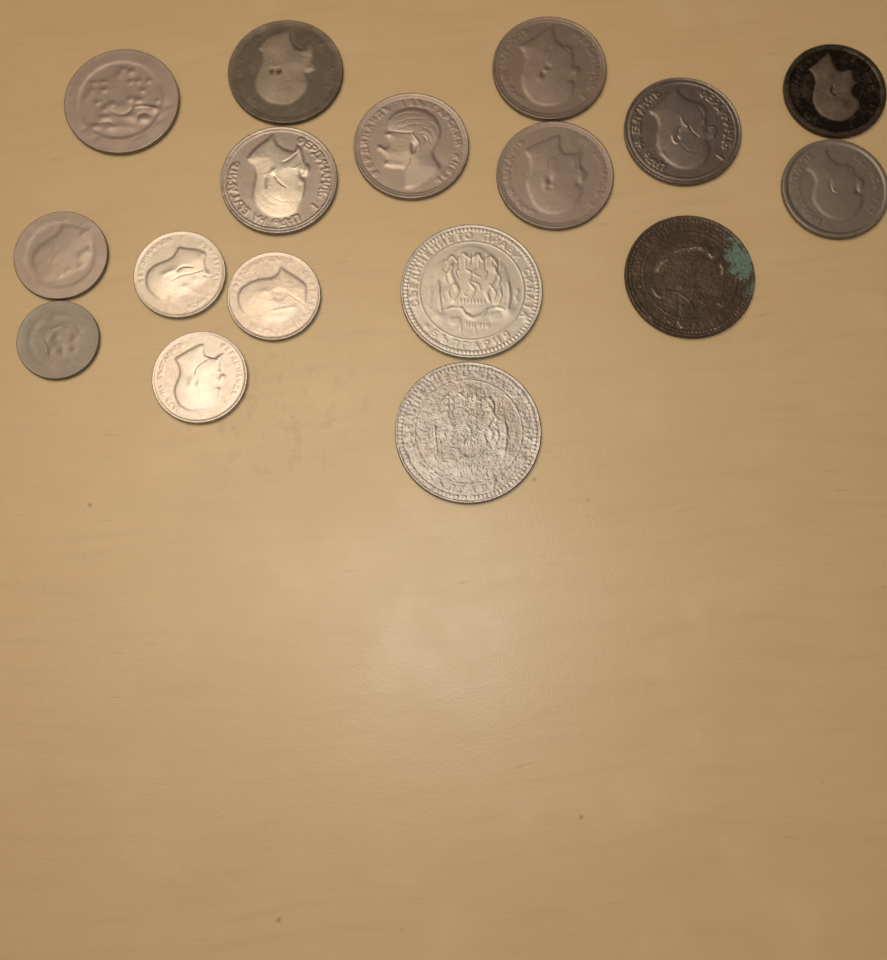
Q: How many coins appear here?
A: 17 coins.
